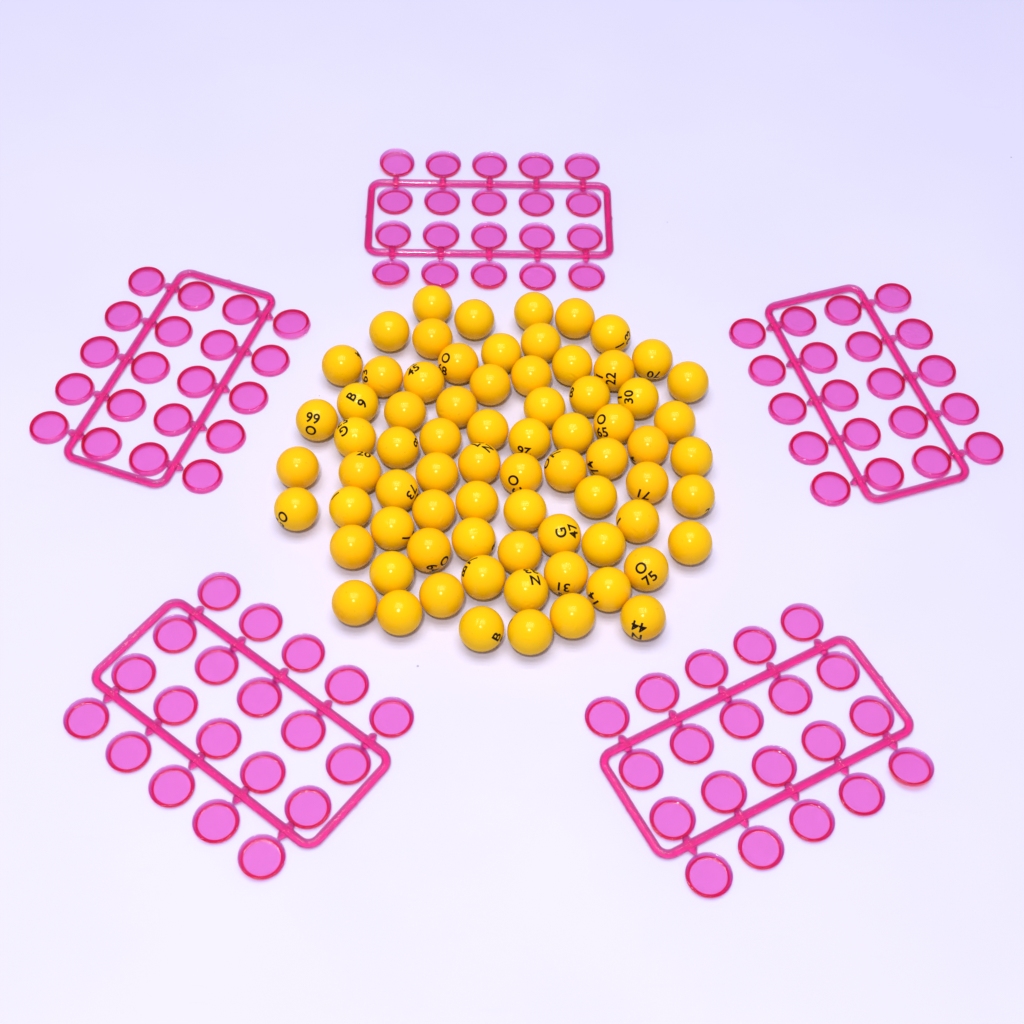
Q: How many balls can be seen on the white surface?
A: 74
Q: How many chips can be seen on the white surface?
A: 100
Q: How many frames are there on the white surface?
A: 5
